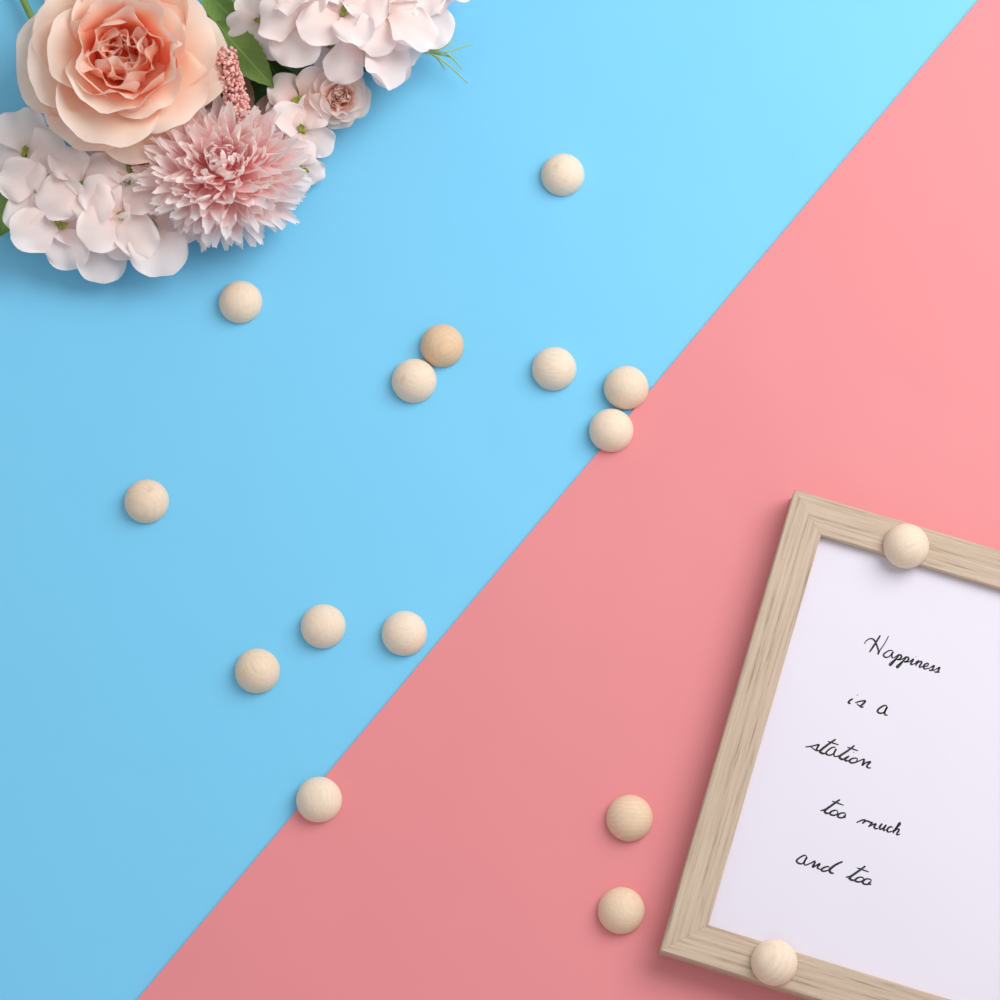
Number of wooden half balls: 16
